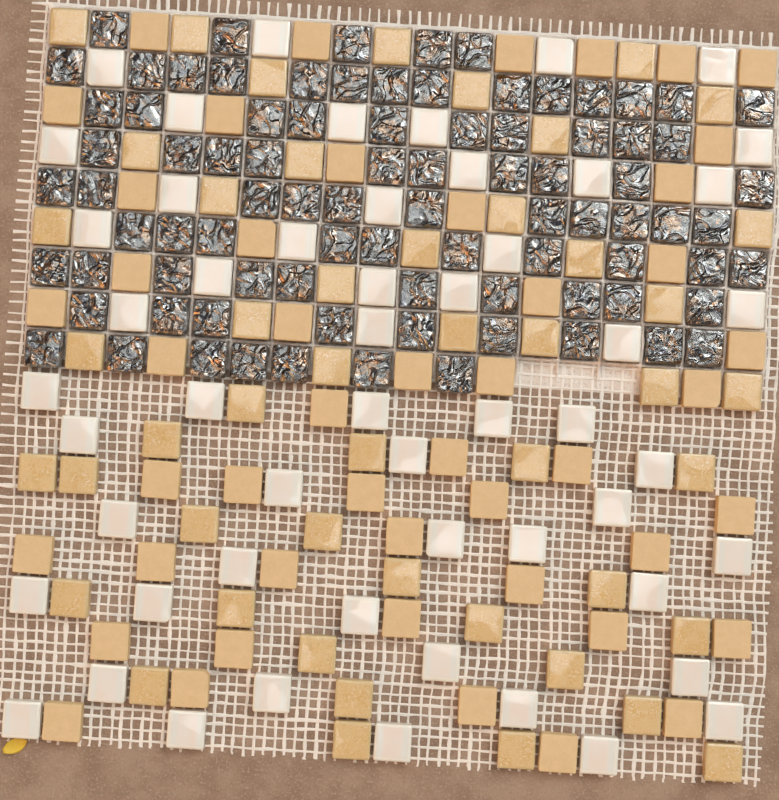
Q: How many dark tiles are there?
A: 86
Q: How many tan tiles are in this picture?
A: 96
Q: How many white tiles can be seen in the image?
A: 53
